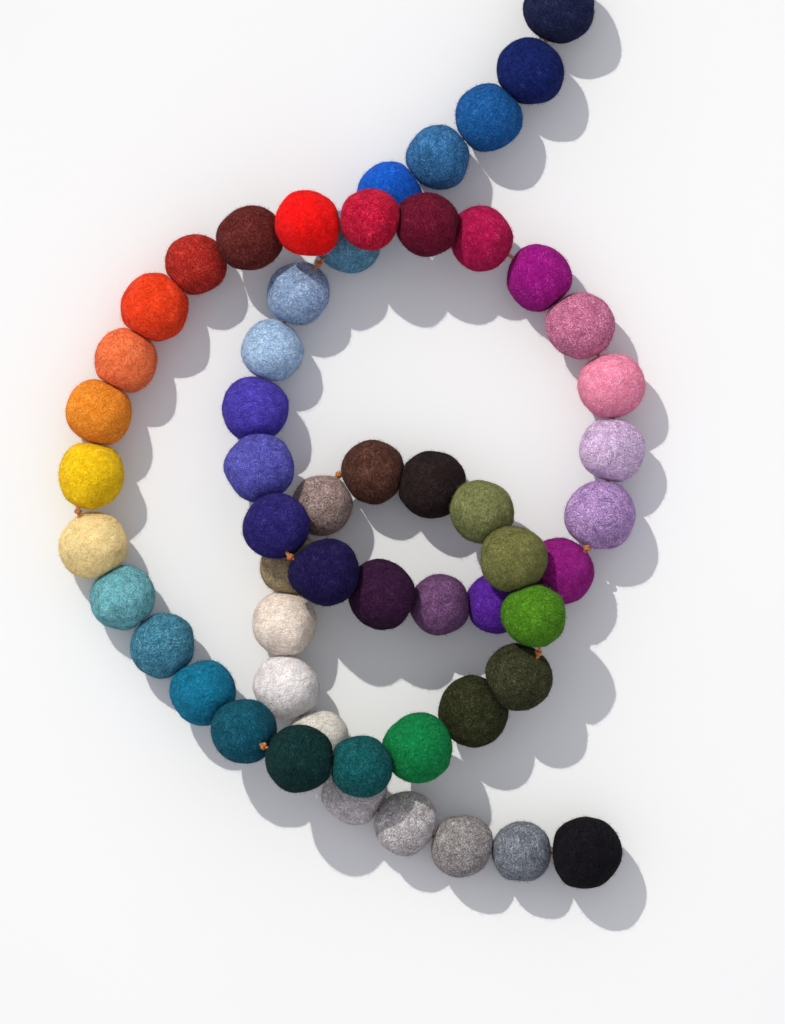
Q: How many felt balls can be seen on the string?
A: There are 56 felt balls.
